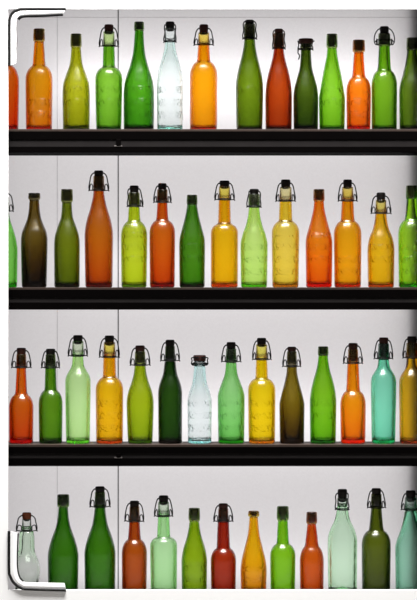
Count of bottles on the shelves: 55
